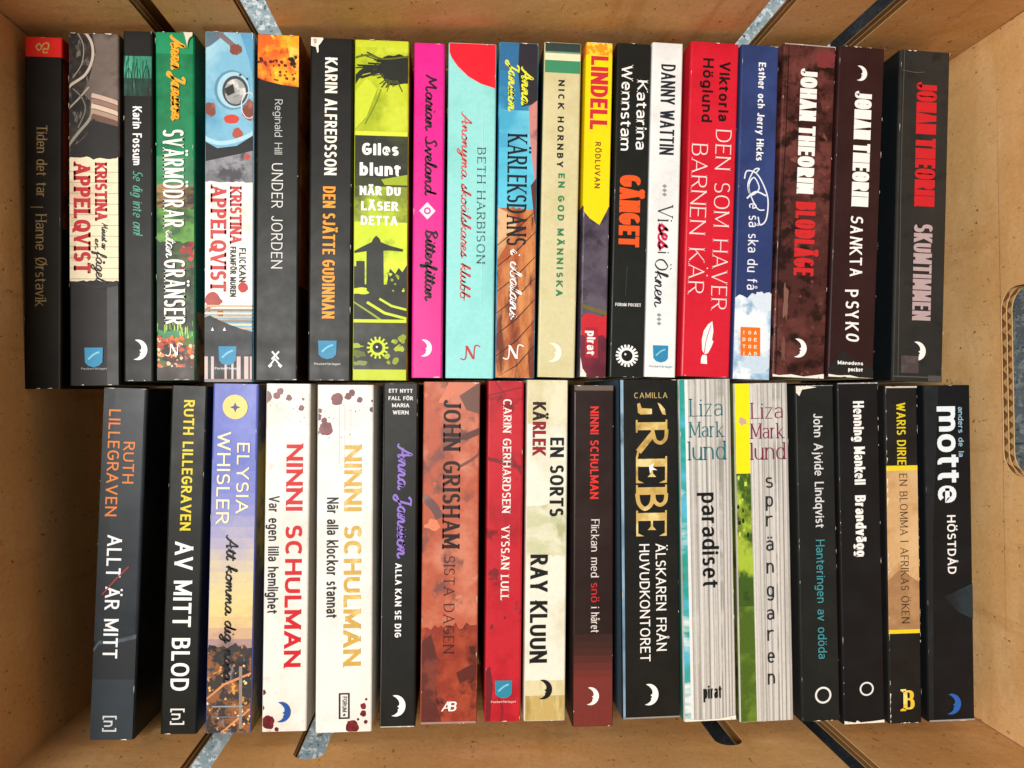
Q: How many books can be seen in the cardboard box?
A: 37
